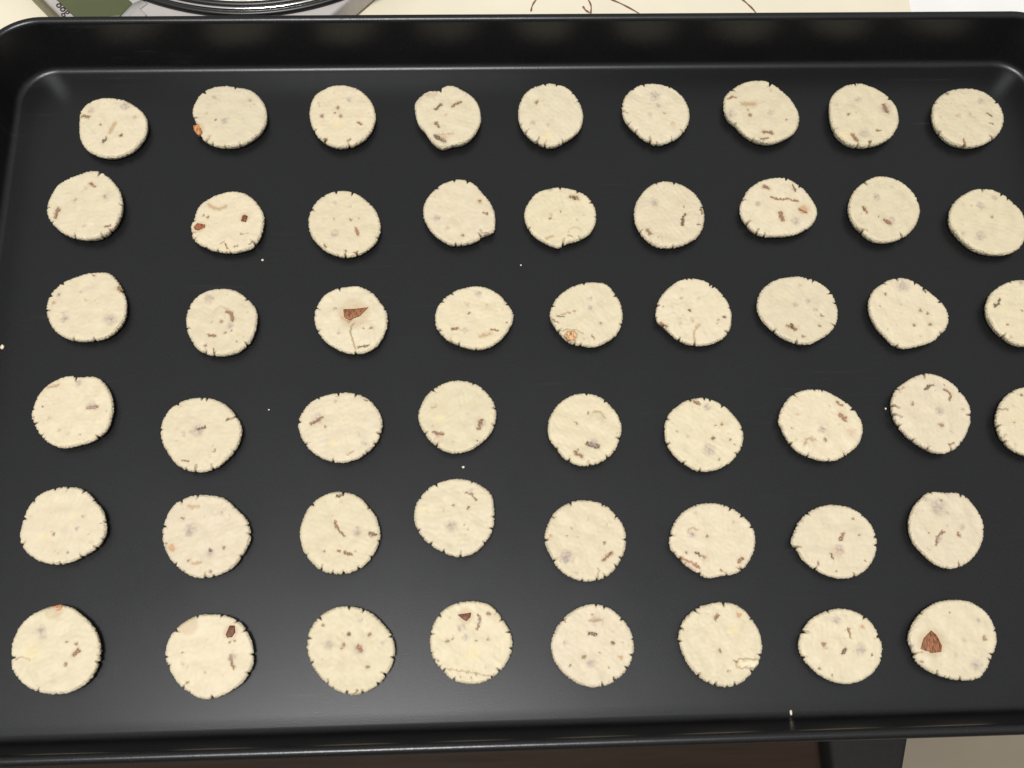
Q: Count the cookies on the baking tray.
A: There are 52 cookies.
